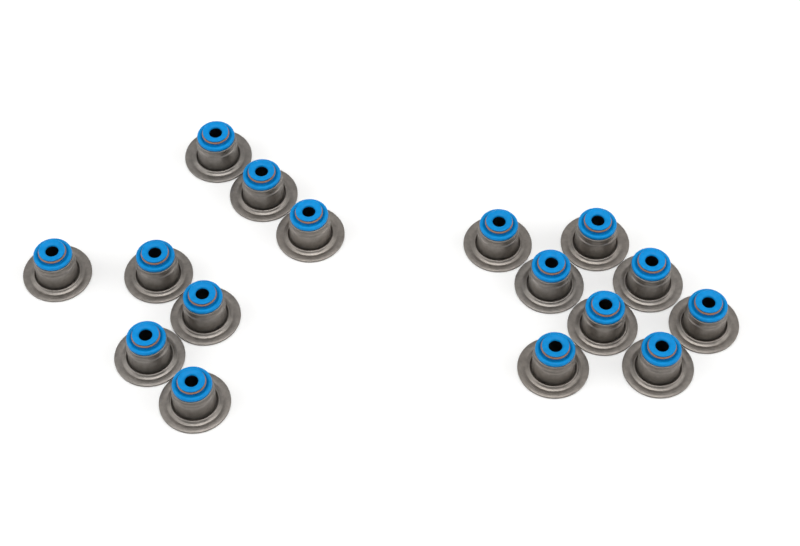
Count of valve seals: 16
